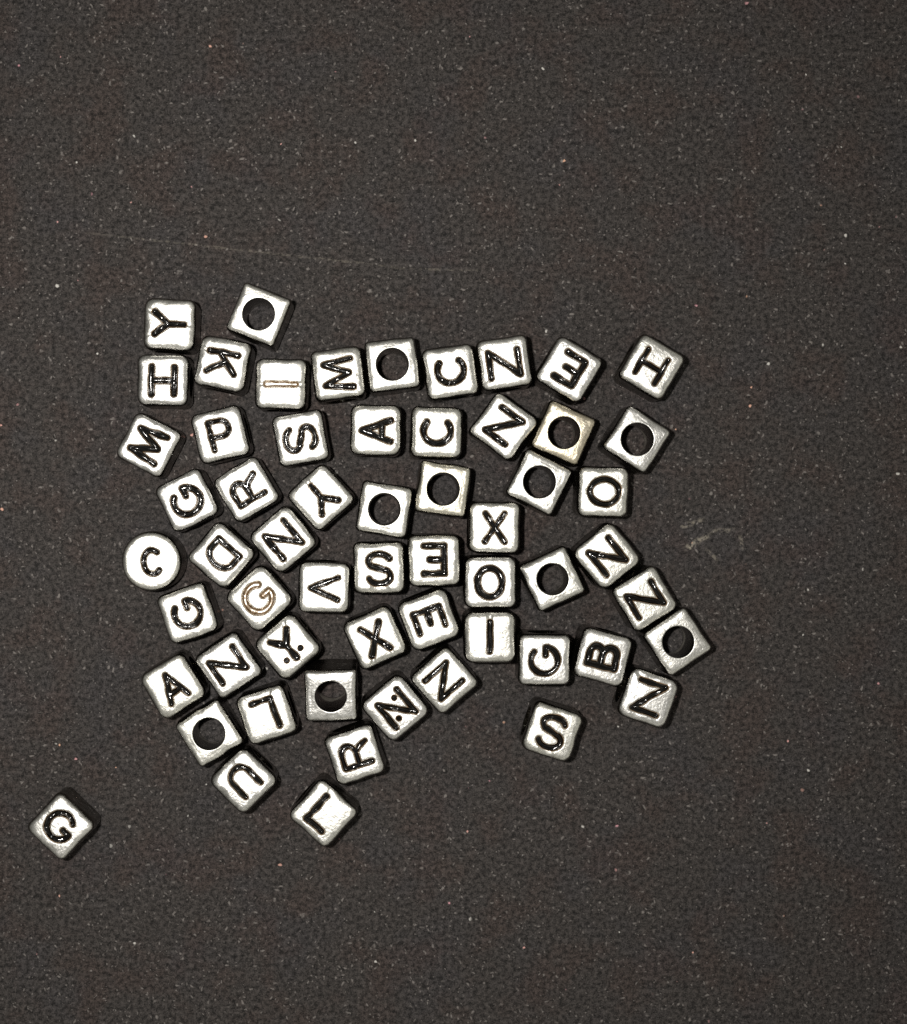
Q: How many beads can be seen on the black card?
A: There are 59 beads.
